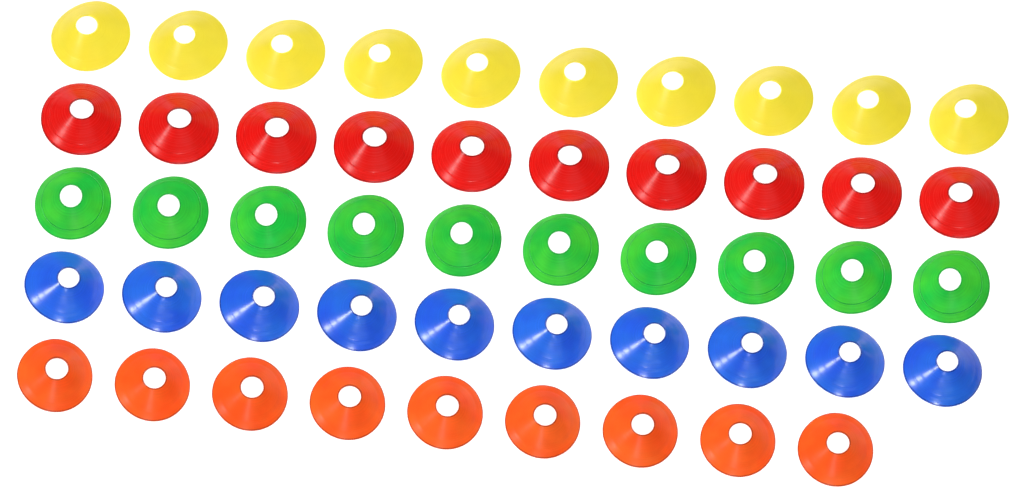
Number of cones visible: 49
